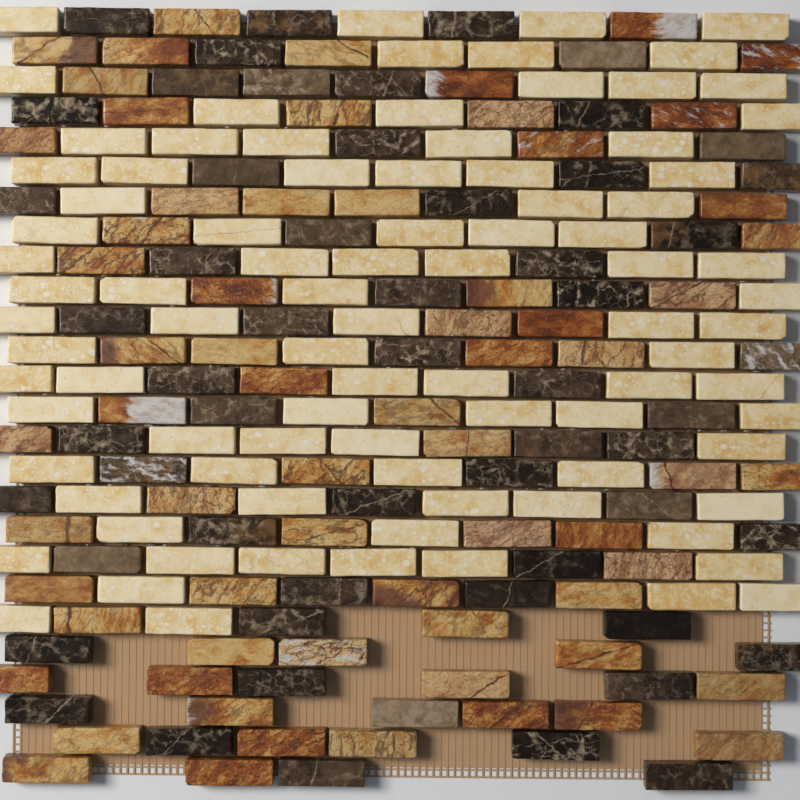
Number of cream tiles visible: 89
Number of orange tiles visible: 66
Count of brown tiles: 57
